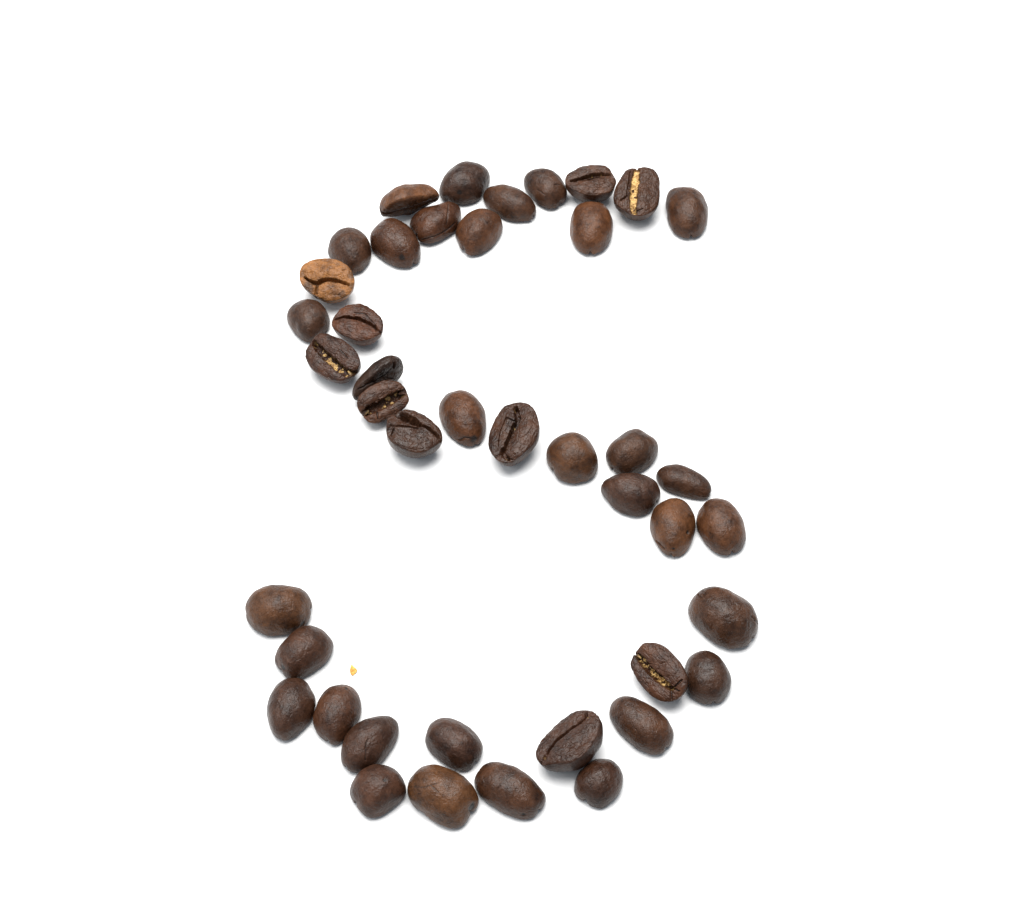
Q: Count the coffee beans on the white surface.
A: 42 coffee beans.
